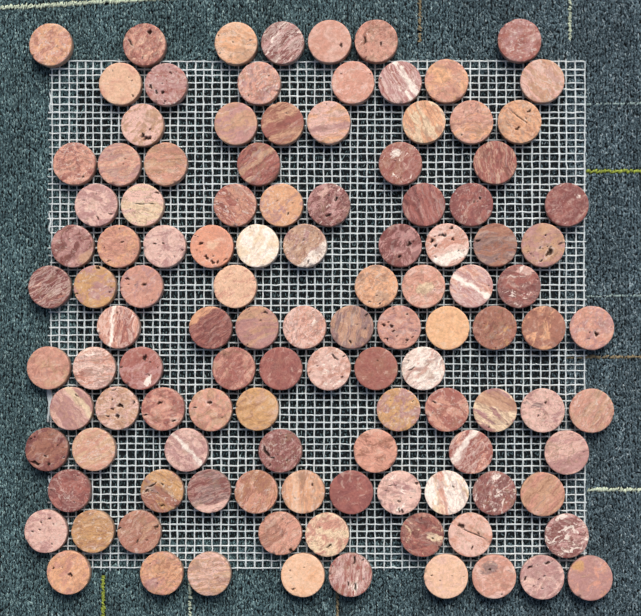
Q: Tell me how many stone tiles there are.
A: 115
